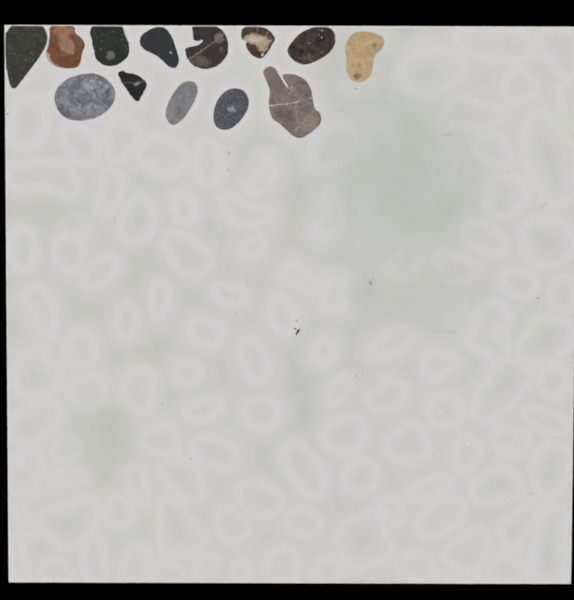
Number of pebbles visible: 13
